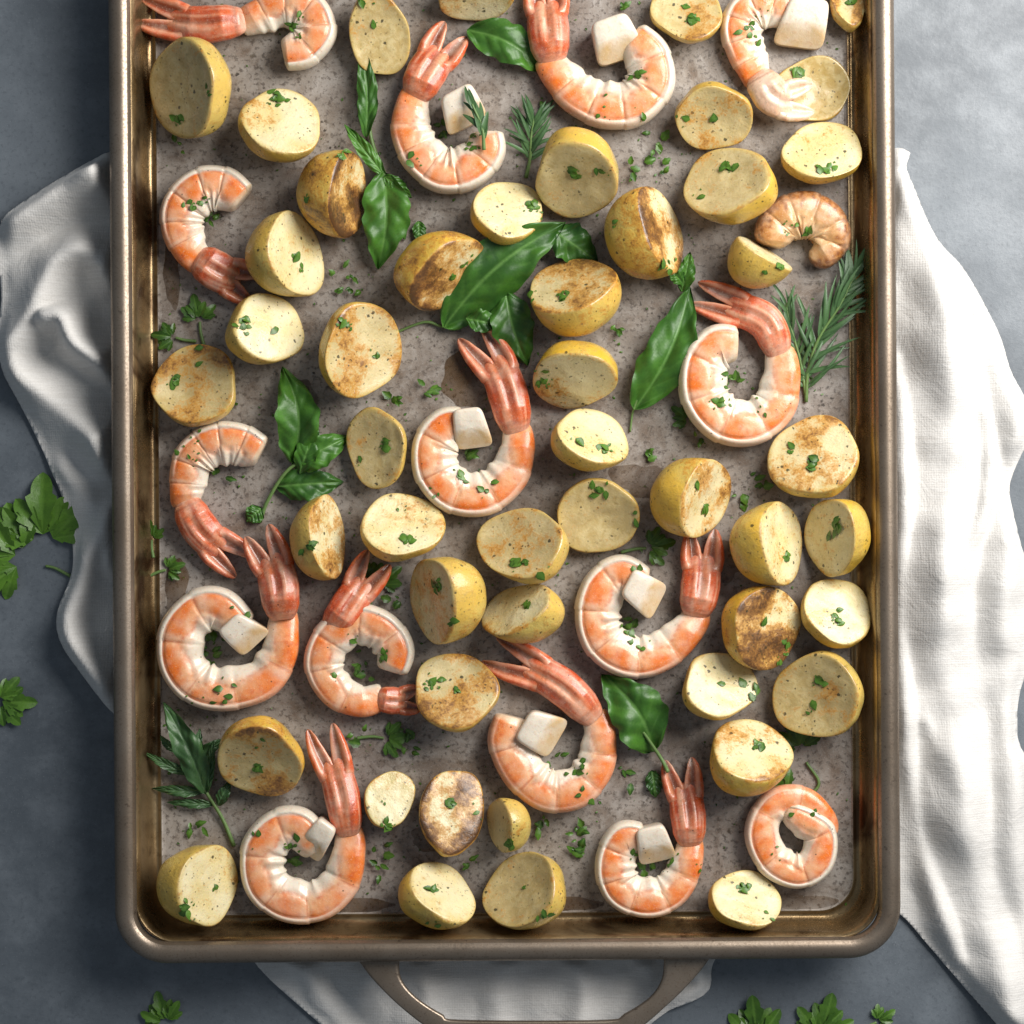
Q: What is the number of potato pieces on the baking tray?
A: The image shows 48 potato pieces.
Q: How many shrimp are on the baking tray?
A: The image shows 16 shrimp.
